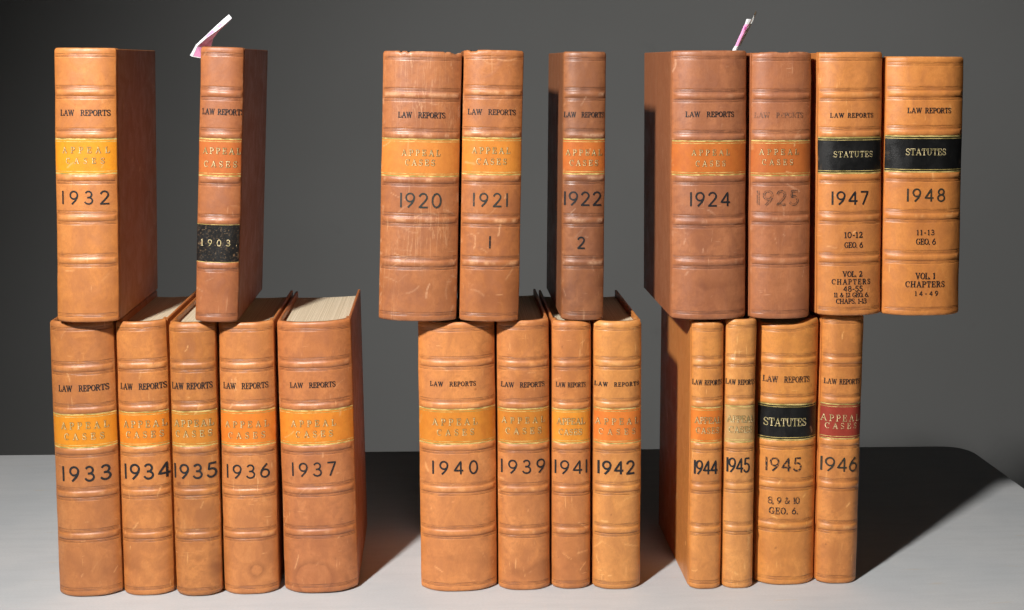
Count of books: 22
